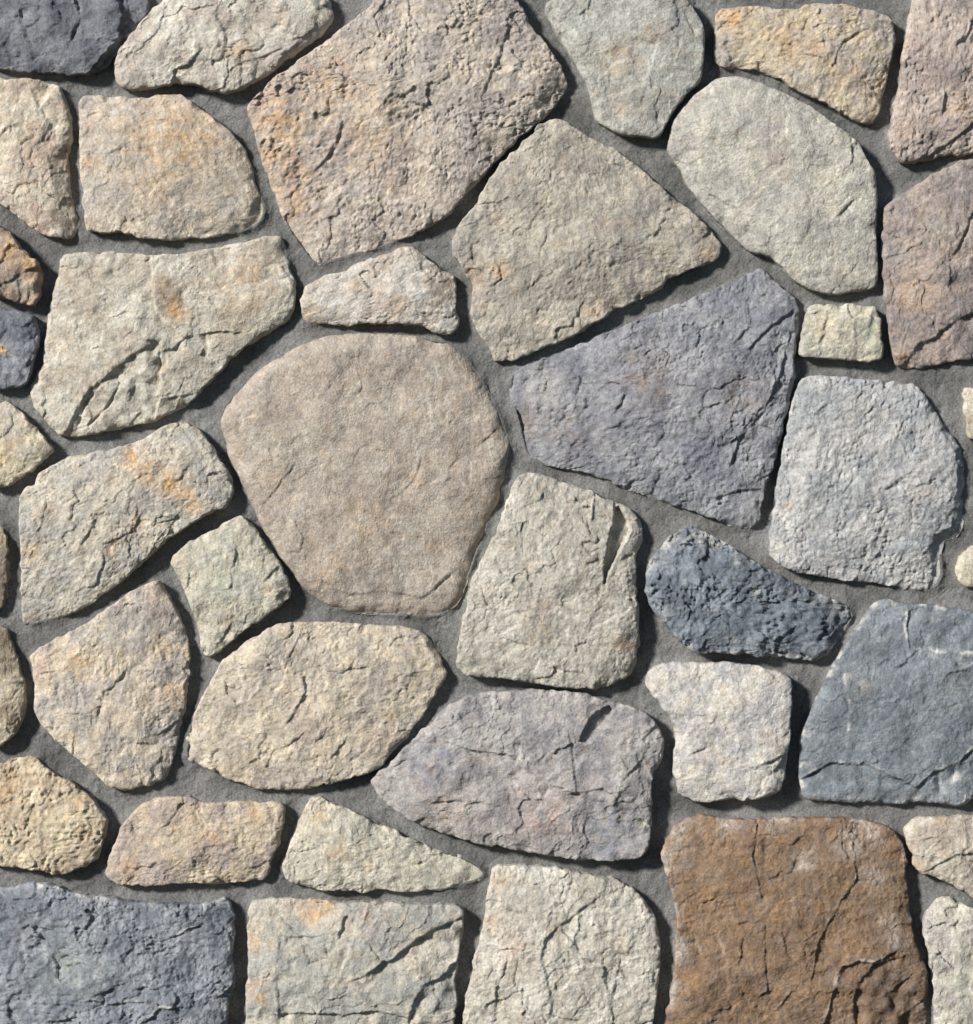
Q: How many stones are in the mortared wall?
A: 42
